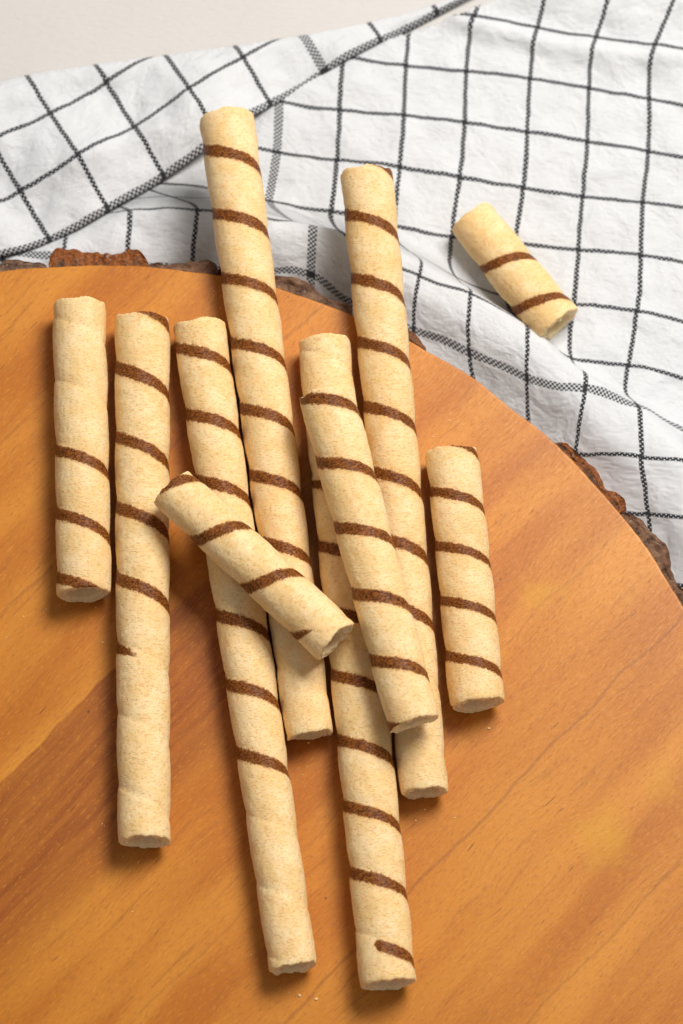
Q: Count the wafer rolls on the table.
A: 10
